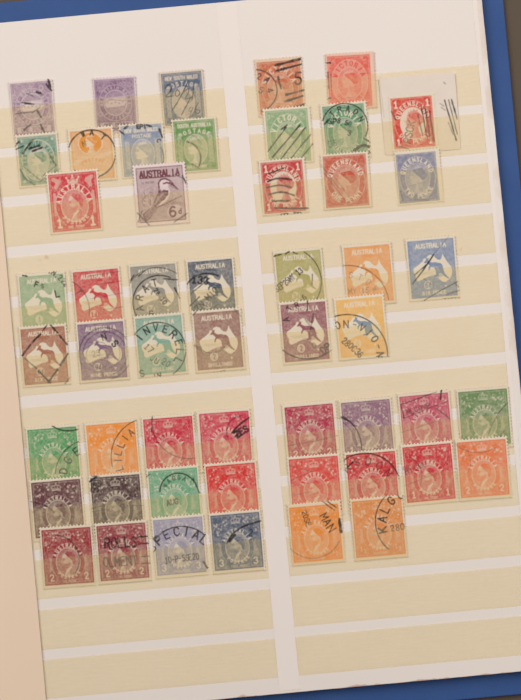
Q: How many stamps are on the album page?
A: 52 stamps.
